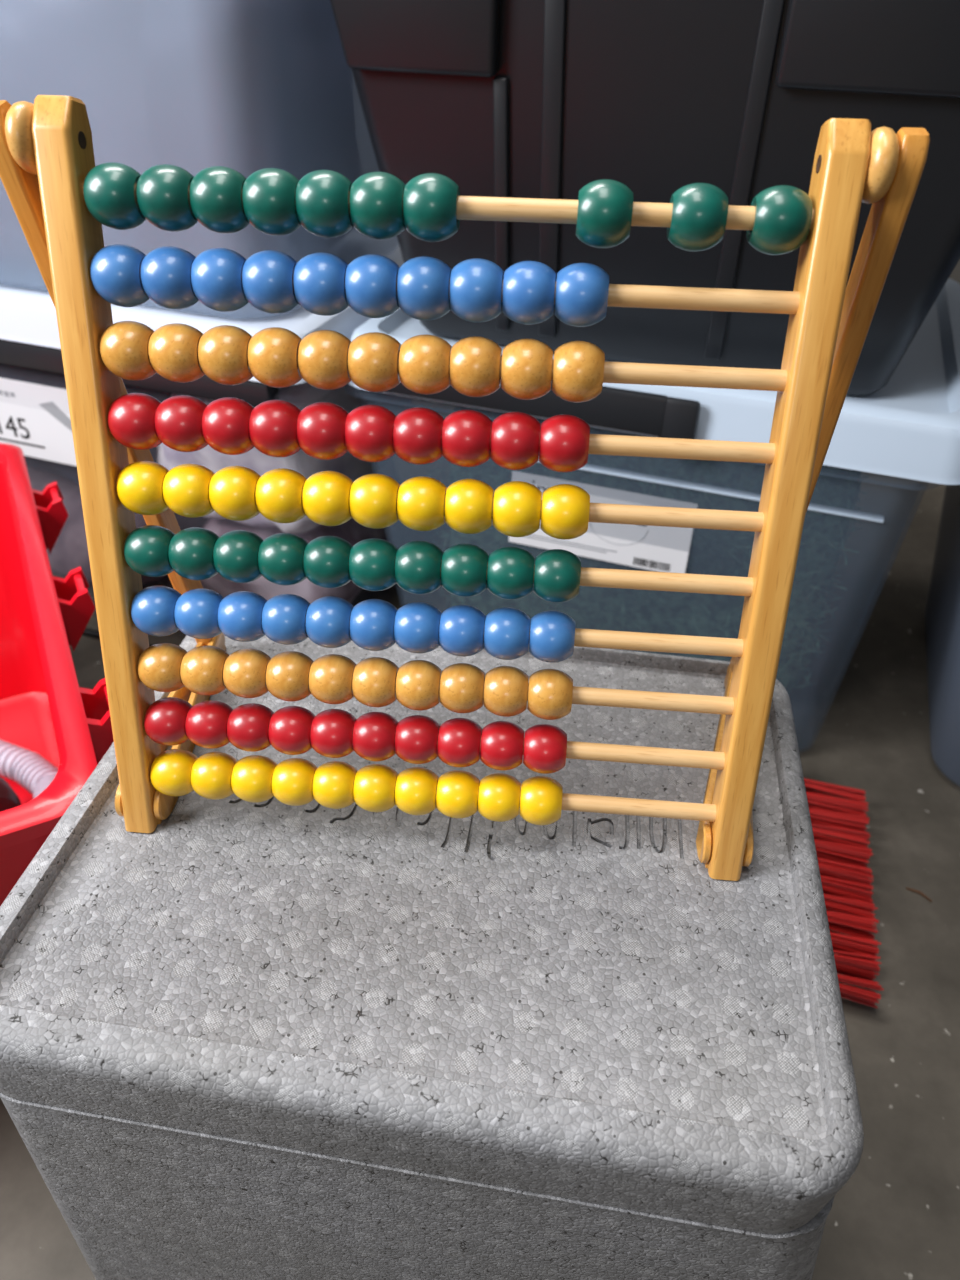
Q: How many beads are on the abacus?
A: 100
